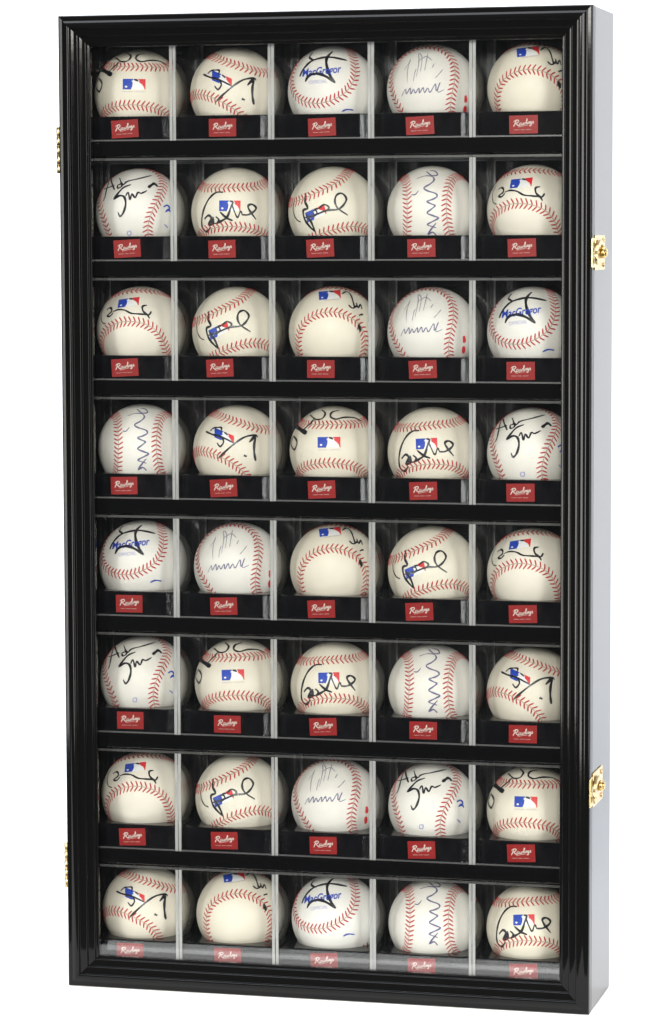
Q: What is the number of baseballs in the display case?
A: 40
